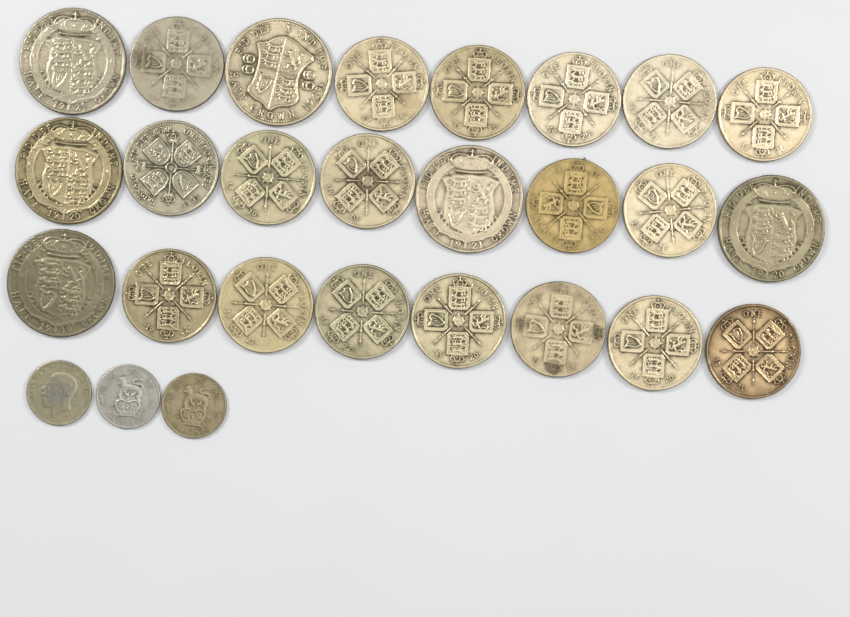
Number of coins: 27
